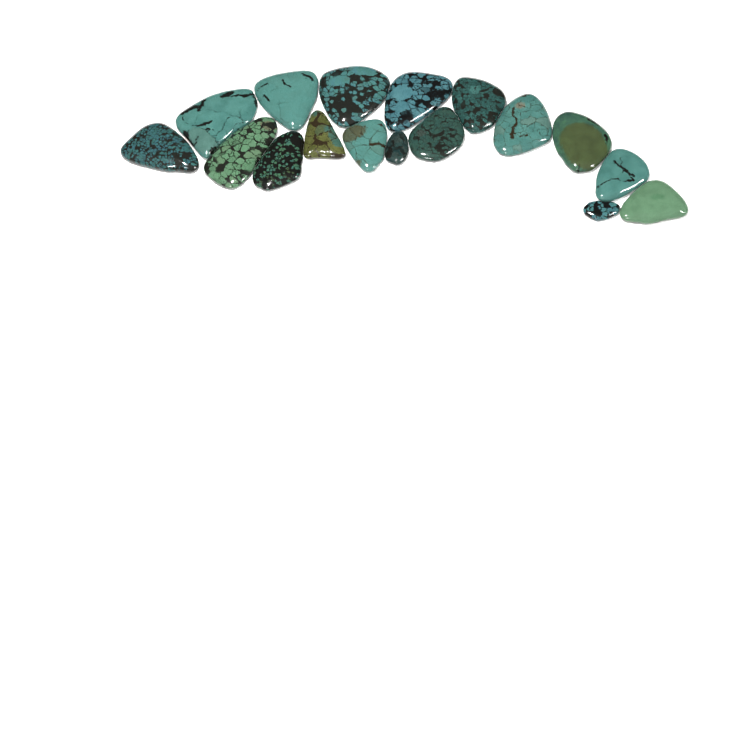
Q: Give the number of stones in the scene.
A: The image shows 17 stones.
